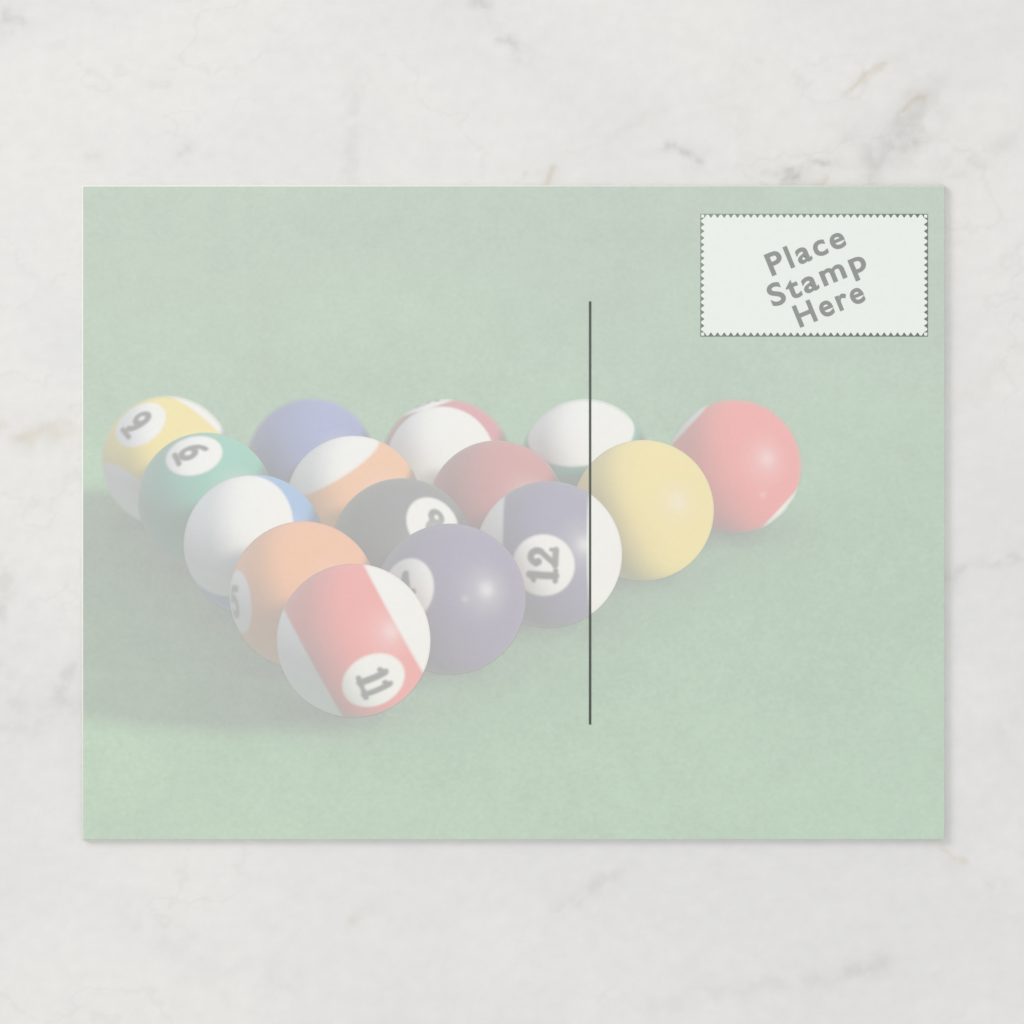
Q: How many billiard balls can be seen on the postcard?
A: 15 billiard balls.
